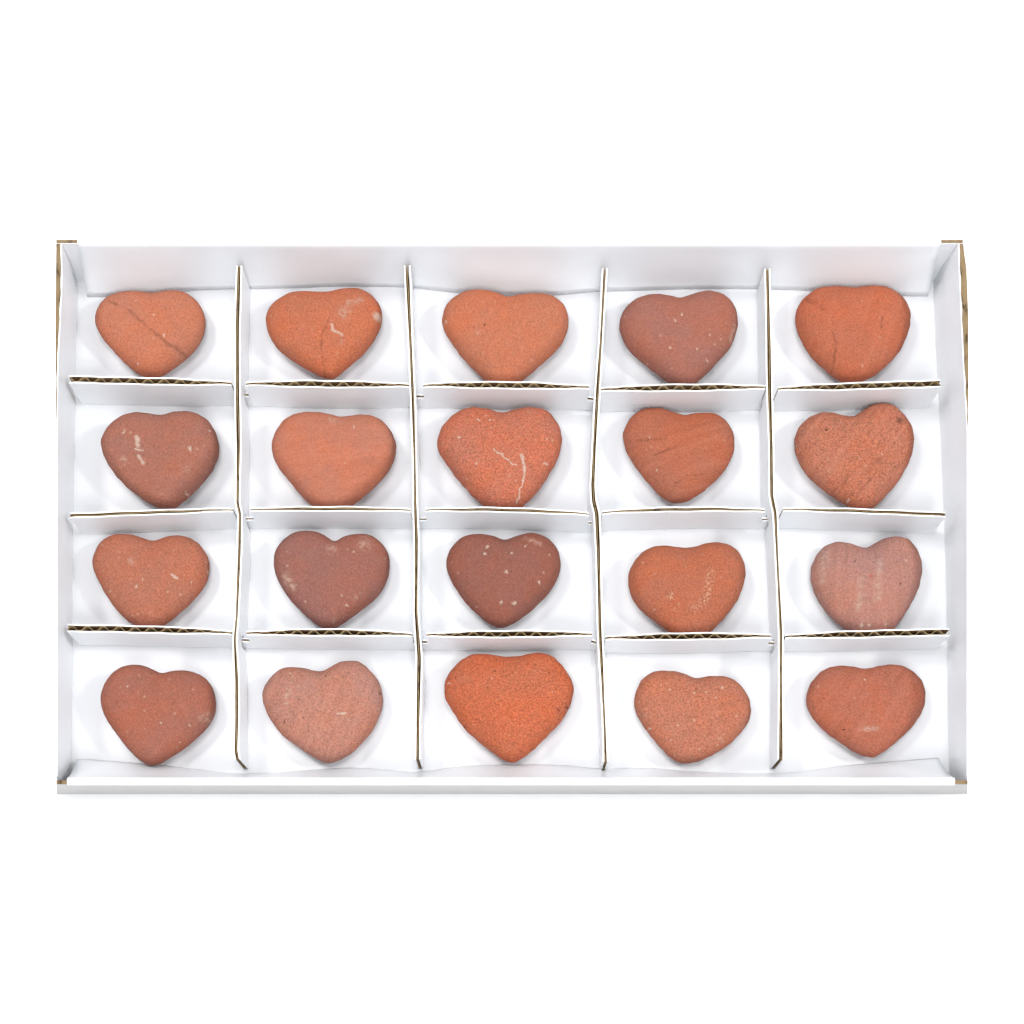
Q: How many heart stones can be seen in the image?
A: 20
